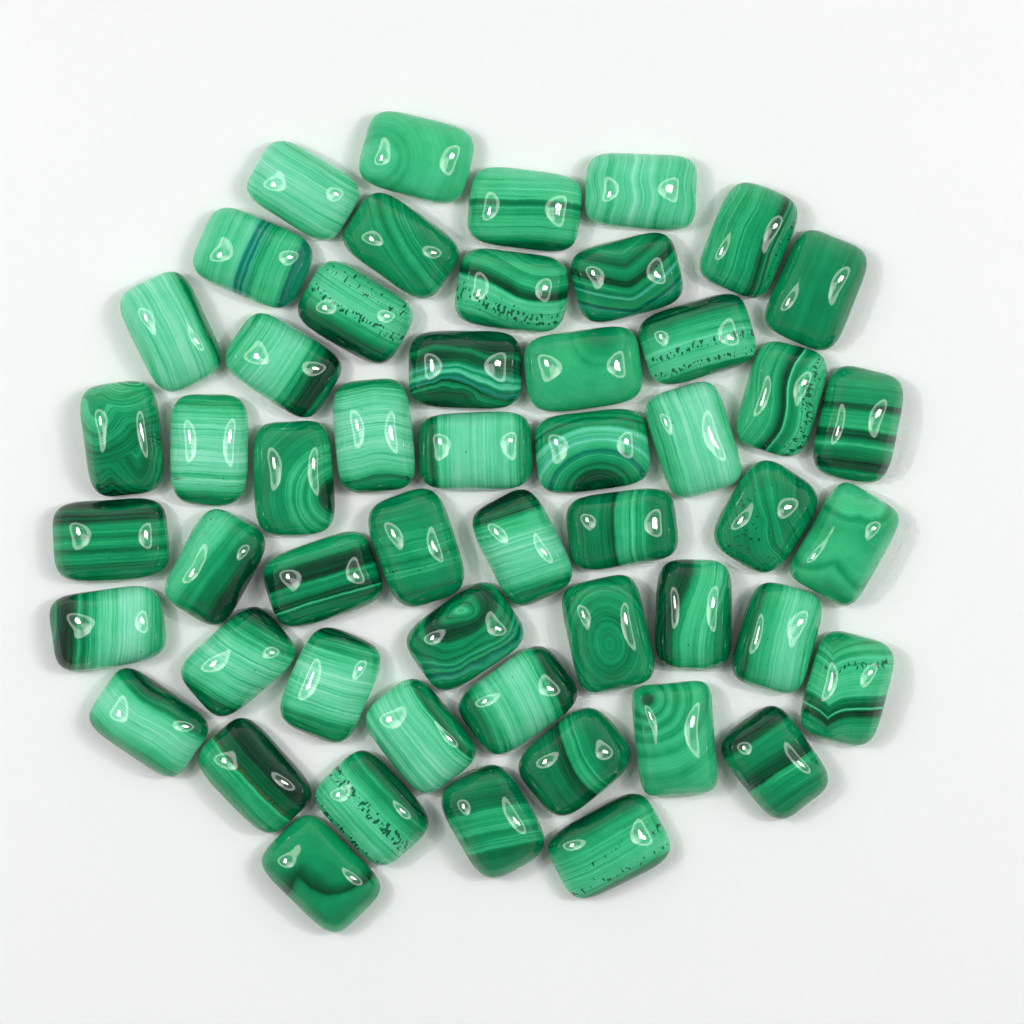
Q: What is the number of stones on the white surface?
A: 52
